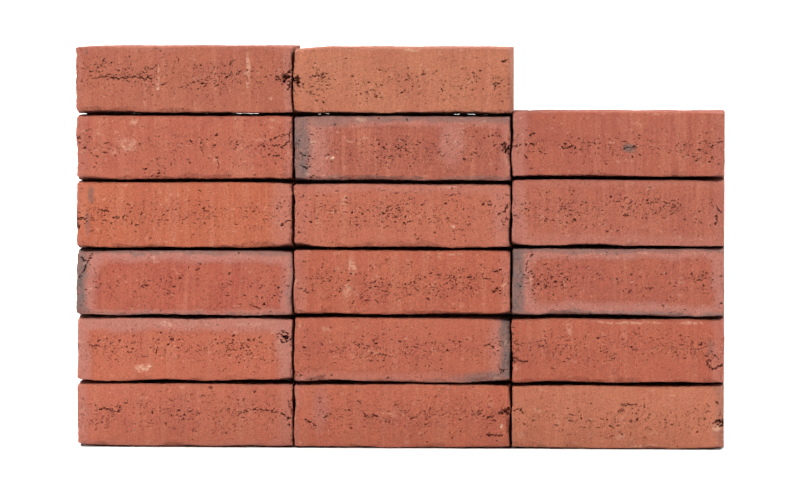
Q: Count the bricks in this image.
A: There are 17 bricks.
